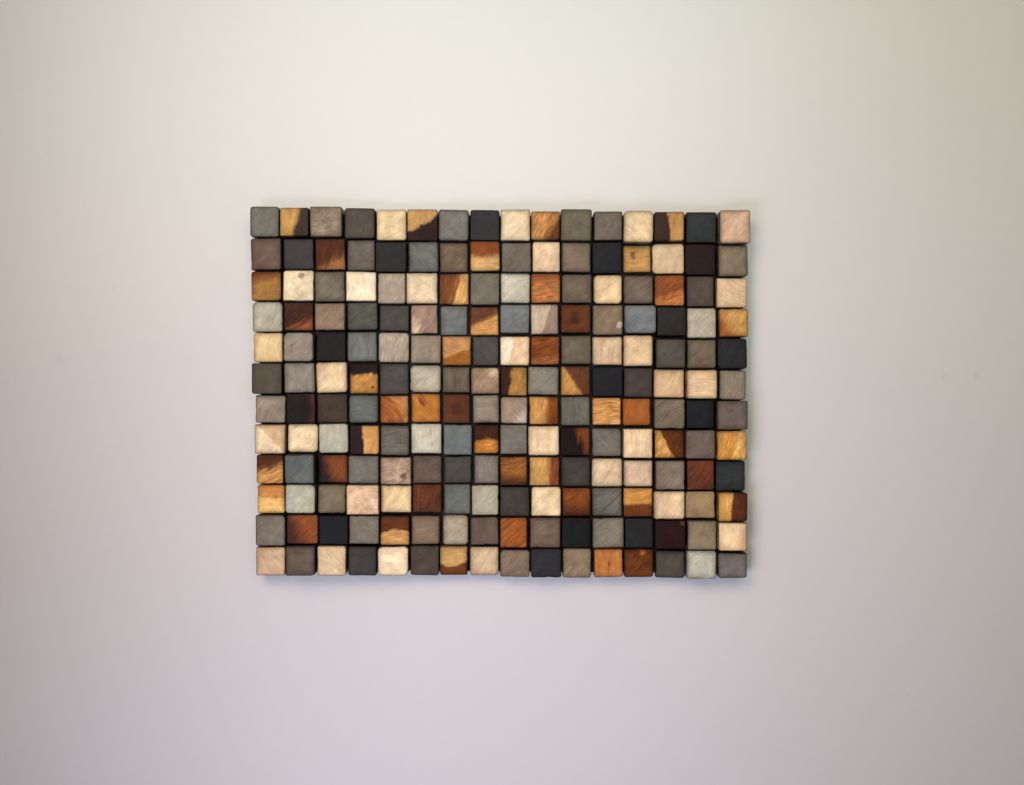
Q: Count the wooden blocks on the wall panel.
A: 192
